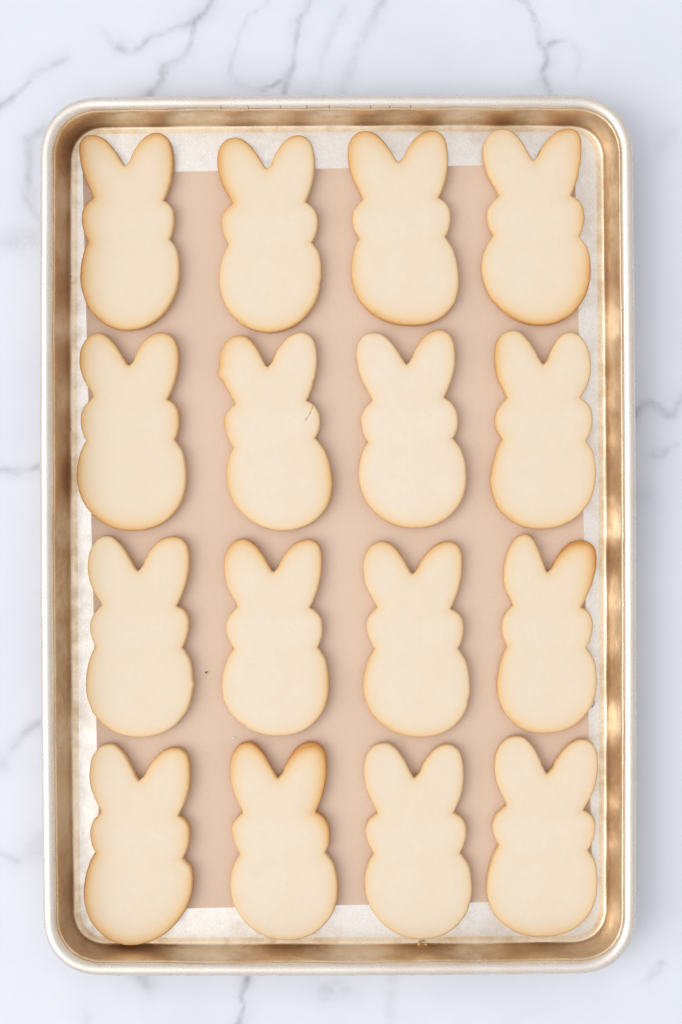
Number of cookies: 16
